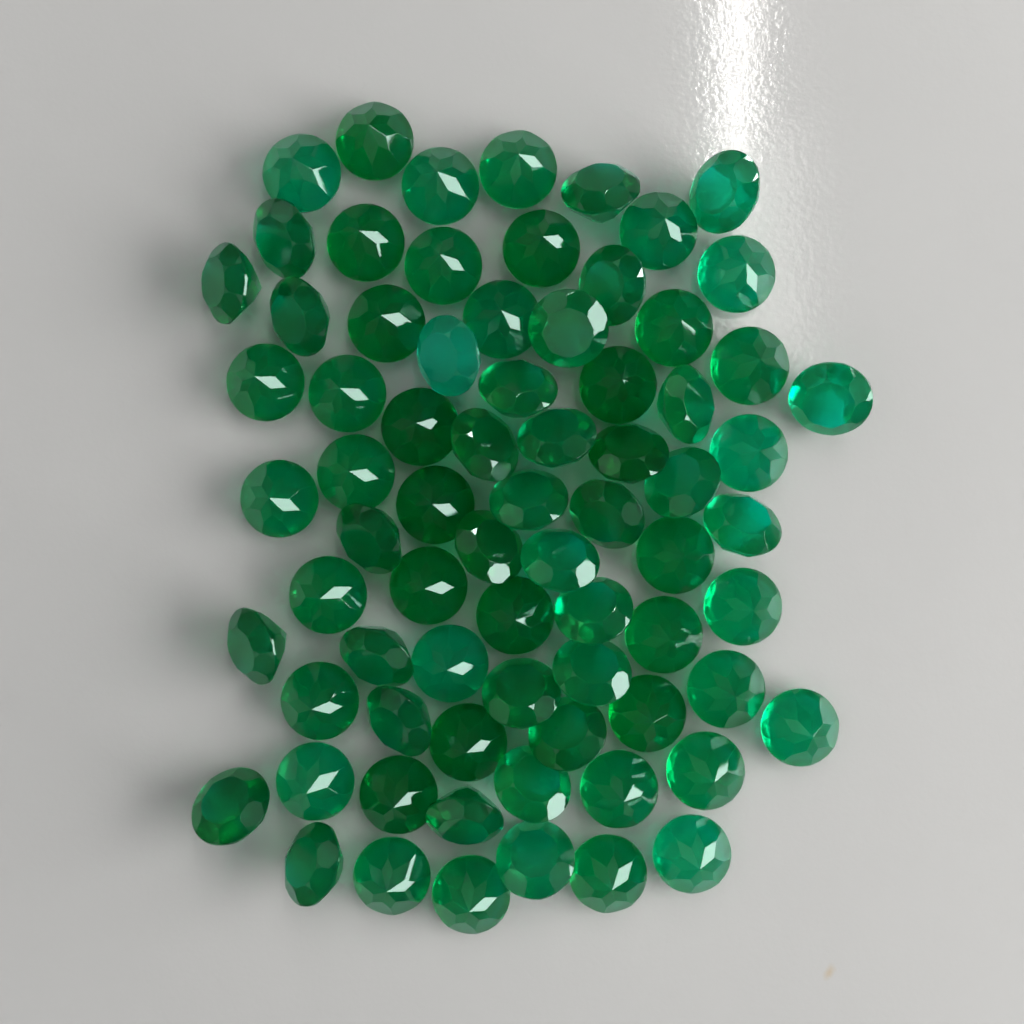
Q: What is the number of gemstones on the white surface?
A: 74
